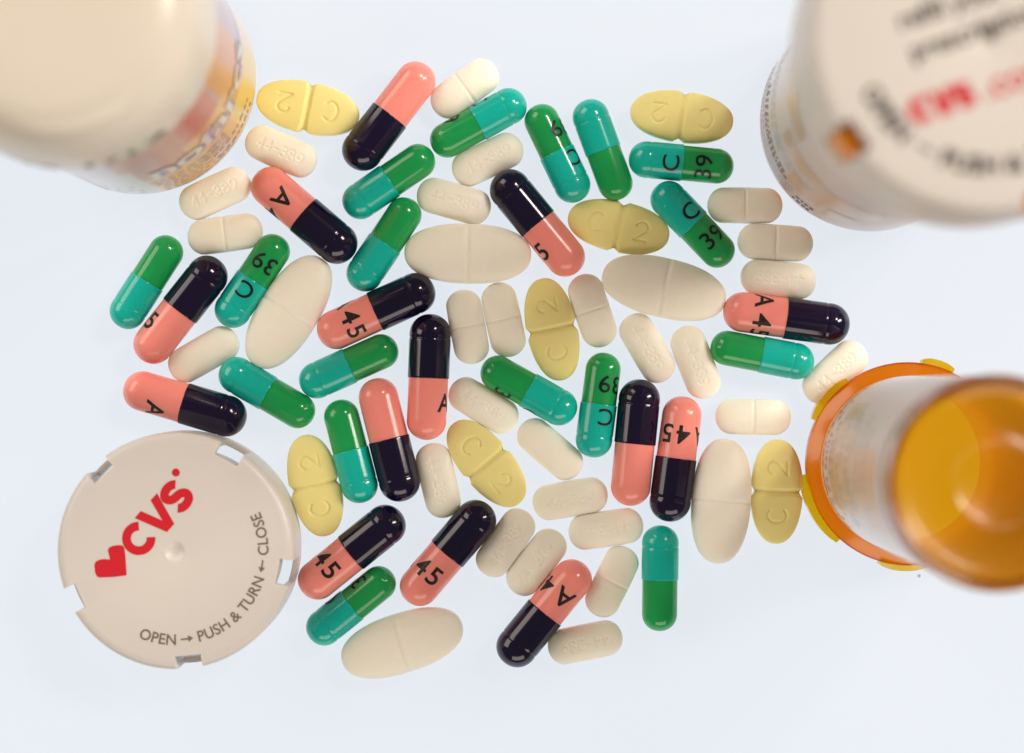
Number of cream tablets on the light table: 31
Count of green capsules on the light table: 17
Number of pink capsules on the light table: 14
